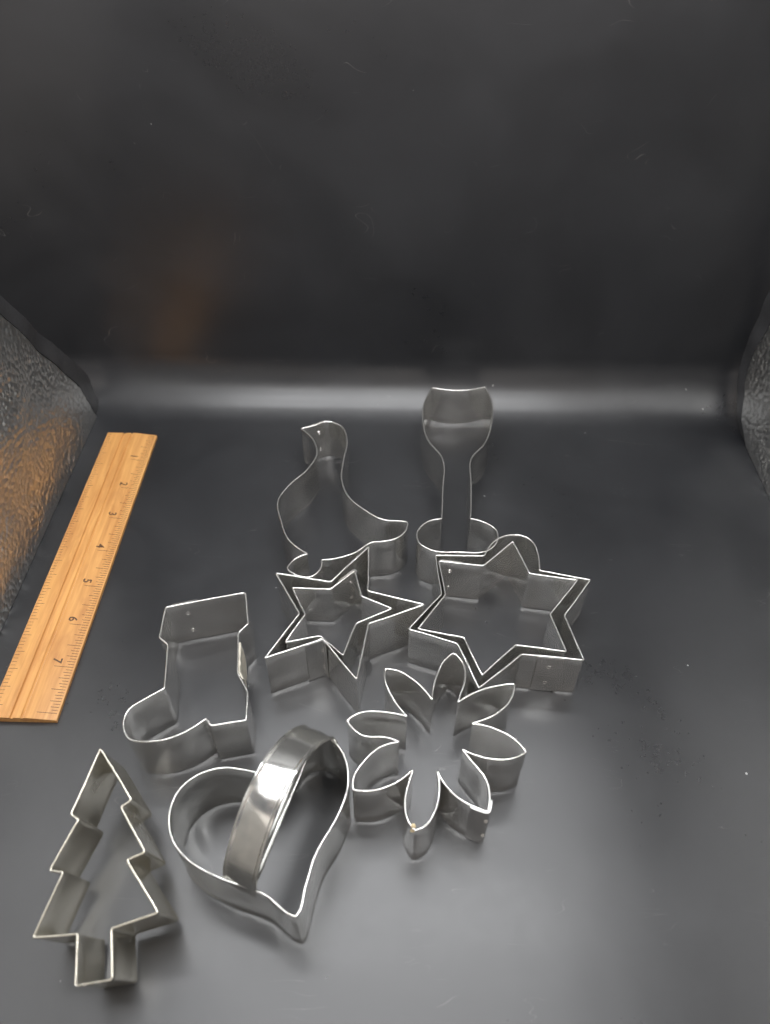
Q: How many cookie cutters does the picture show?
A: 10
